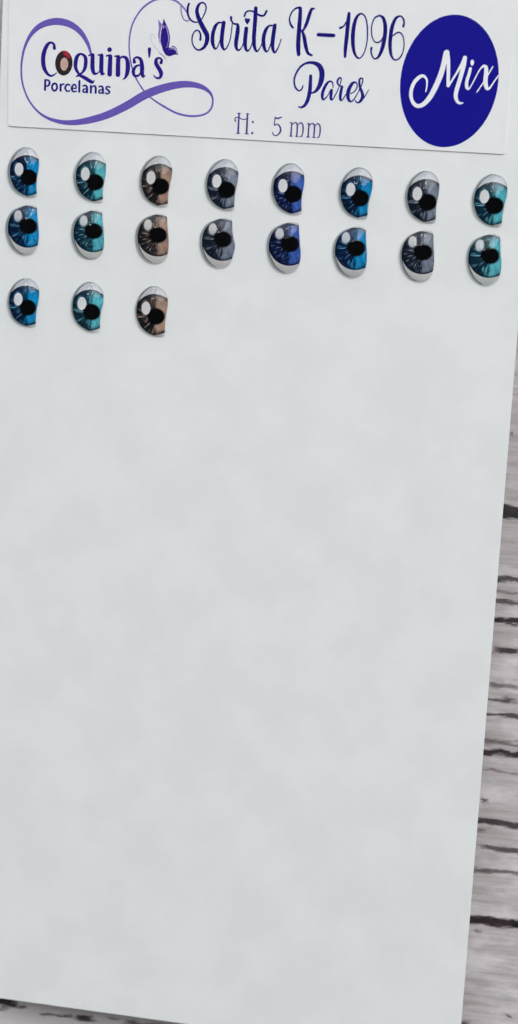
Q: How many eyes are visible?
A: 19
